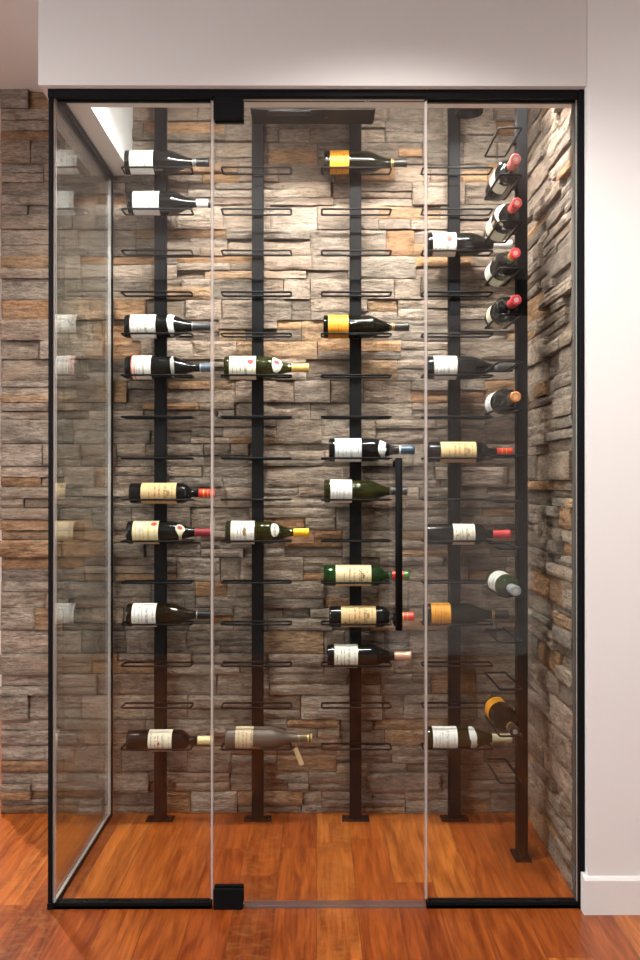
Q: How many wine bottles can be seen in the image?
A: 31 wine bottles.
